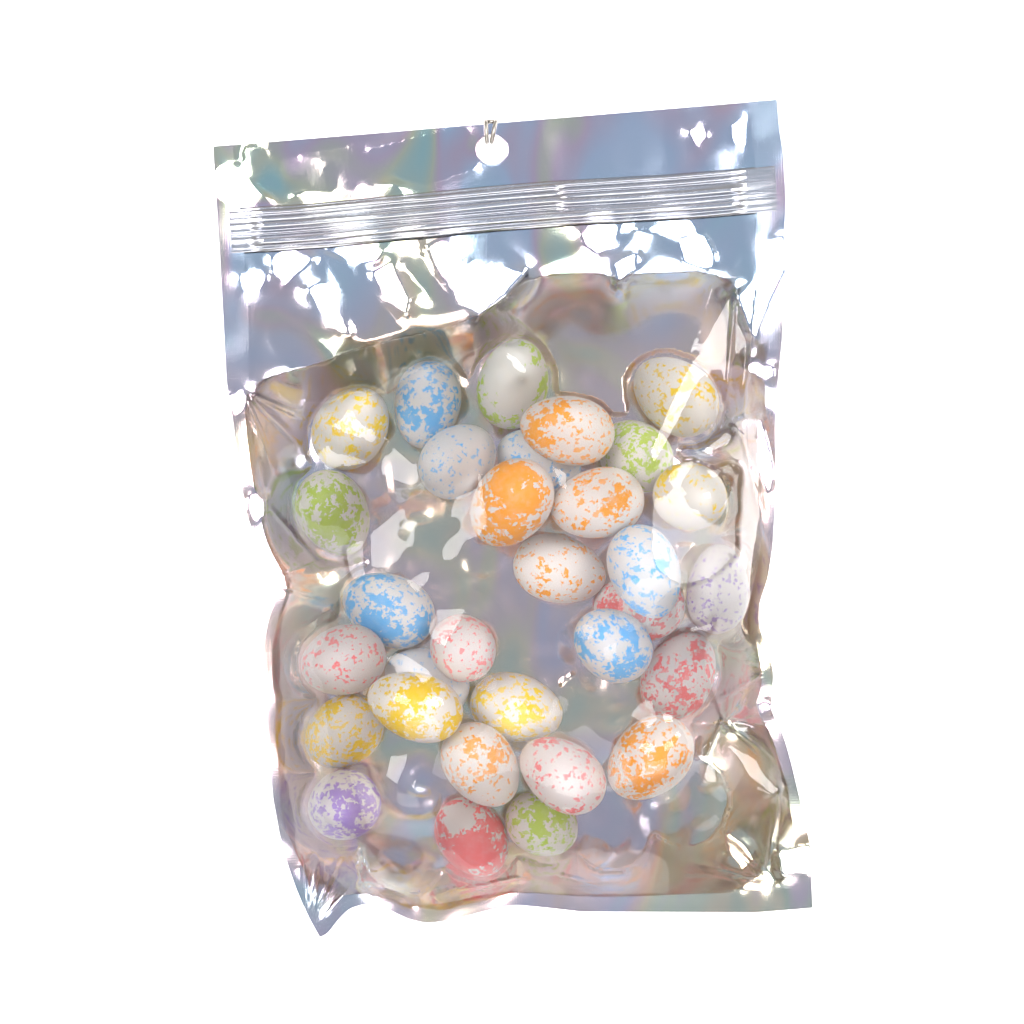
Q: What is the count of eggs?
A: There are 31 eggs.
